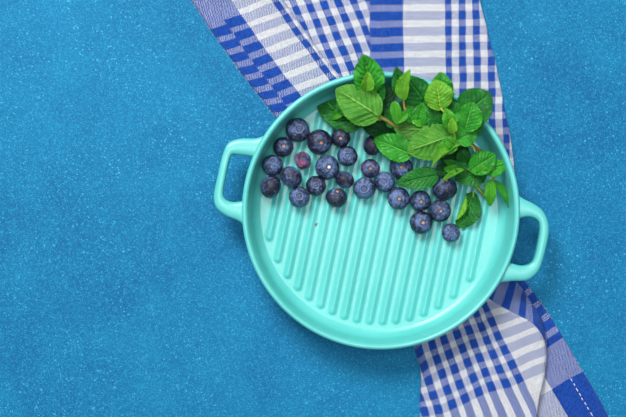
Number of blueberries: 25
